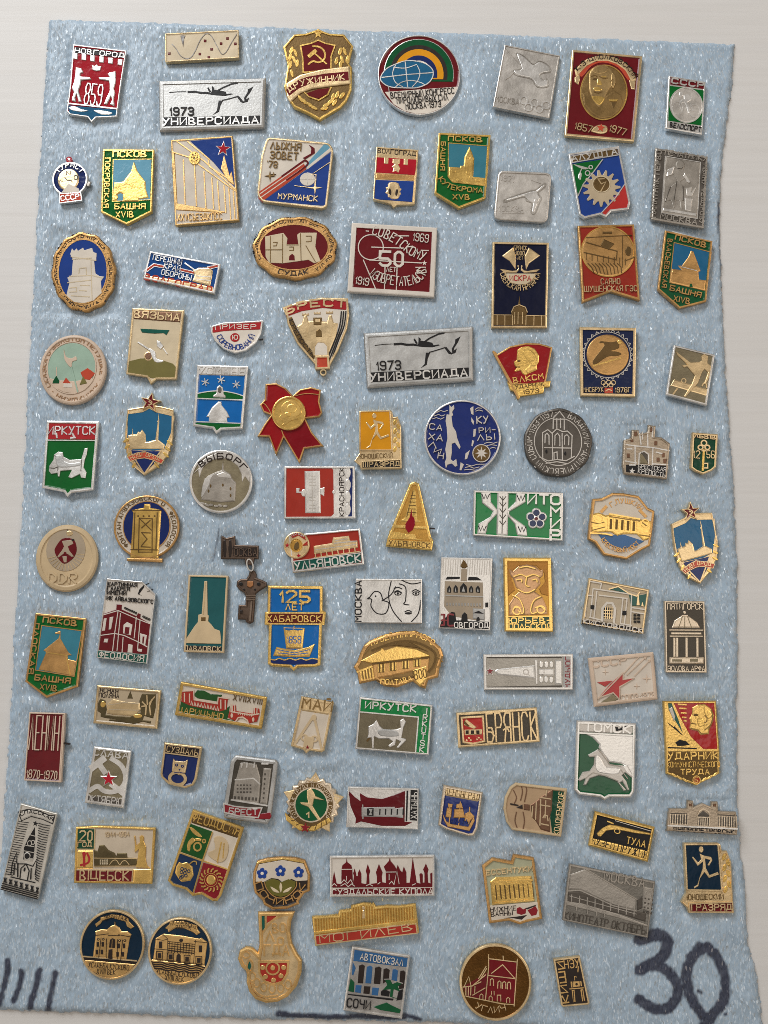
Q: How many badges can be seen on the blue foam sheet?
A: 95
